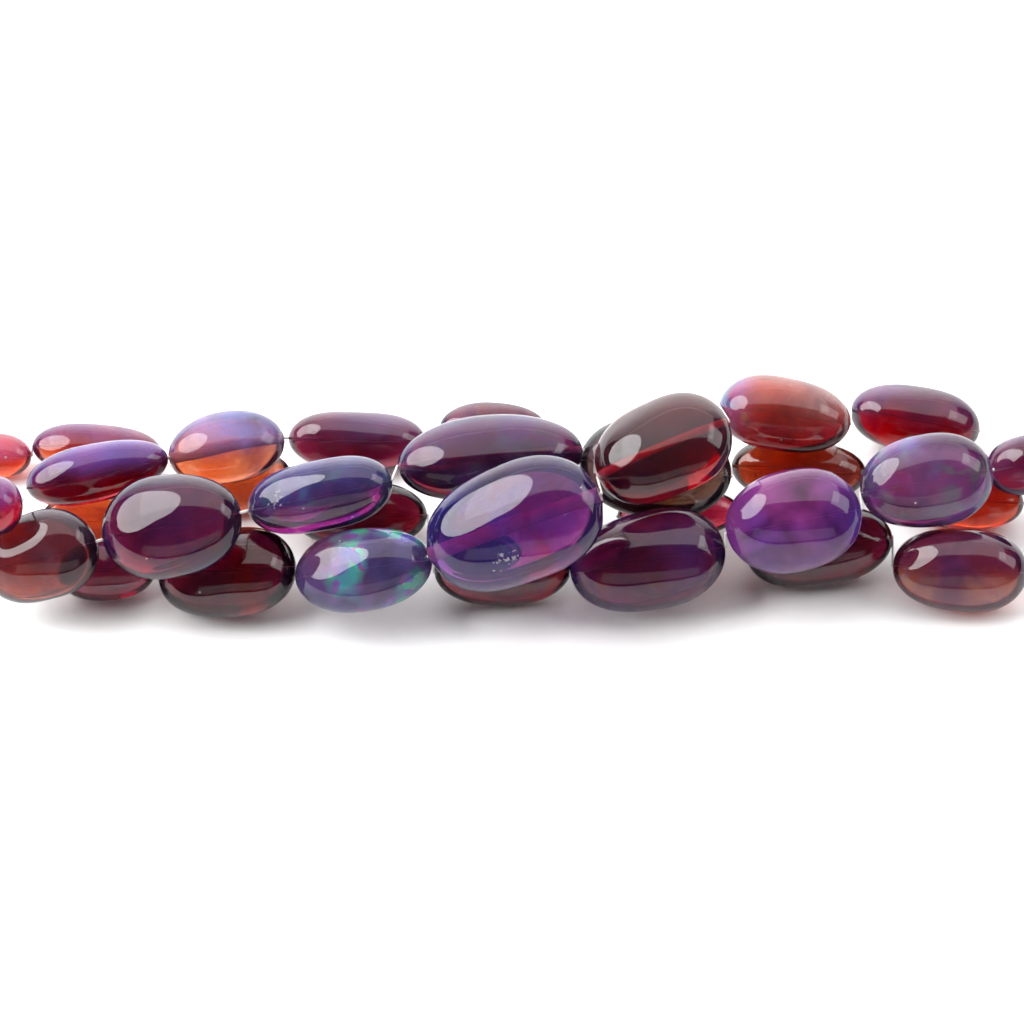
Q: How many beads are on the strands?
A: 32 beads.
